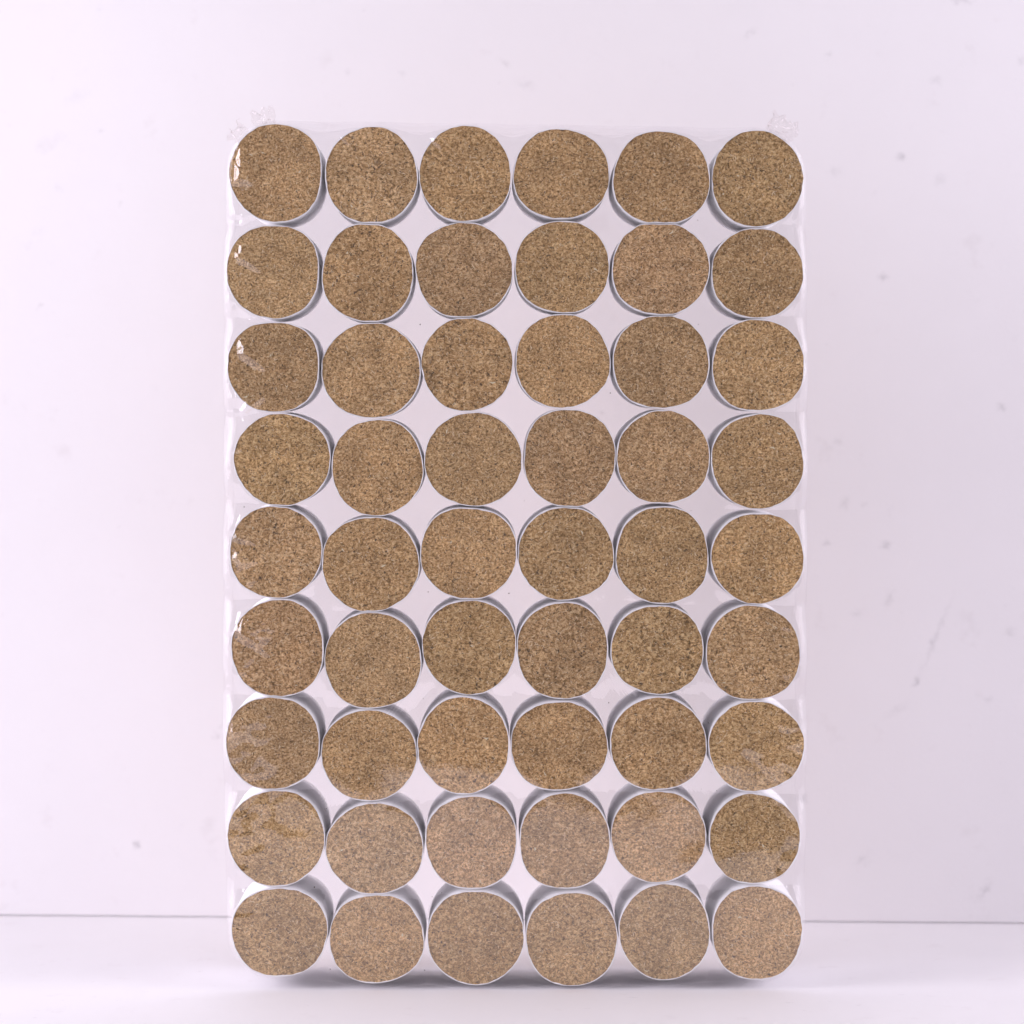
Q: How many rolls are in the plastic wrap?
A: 54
